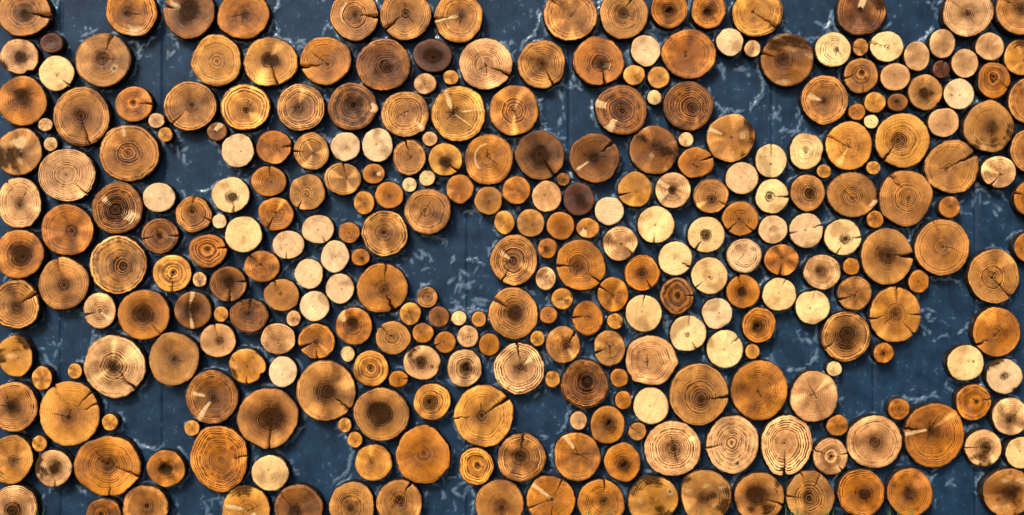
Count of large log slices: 113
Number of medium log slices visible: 127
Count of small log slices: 73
